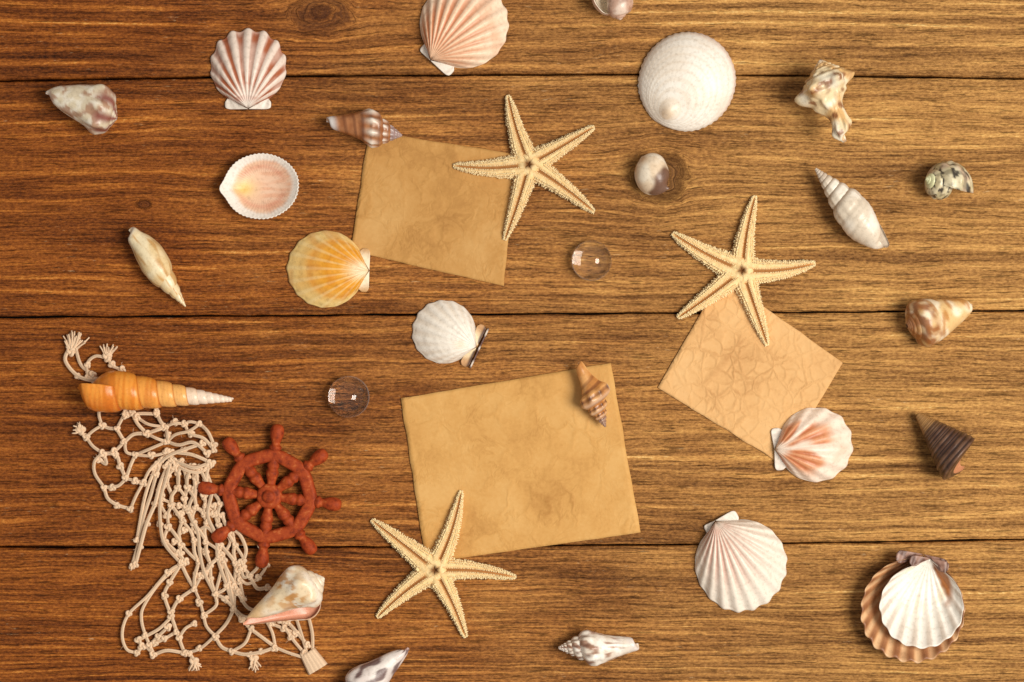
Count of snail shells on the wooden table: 15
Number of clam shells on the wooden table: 9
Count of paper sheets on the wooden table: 3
